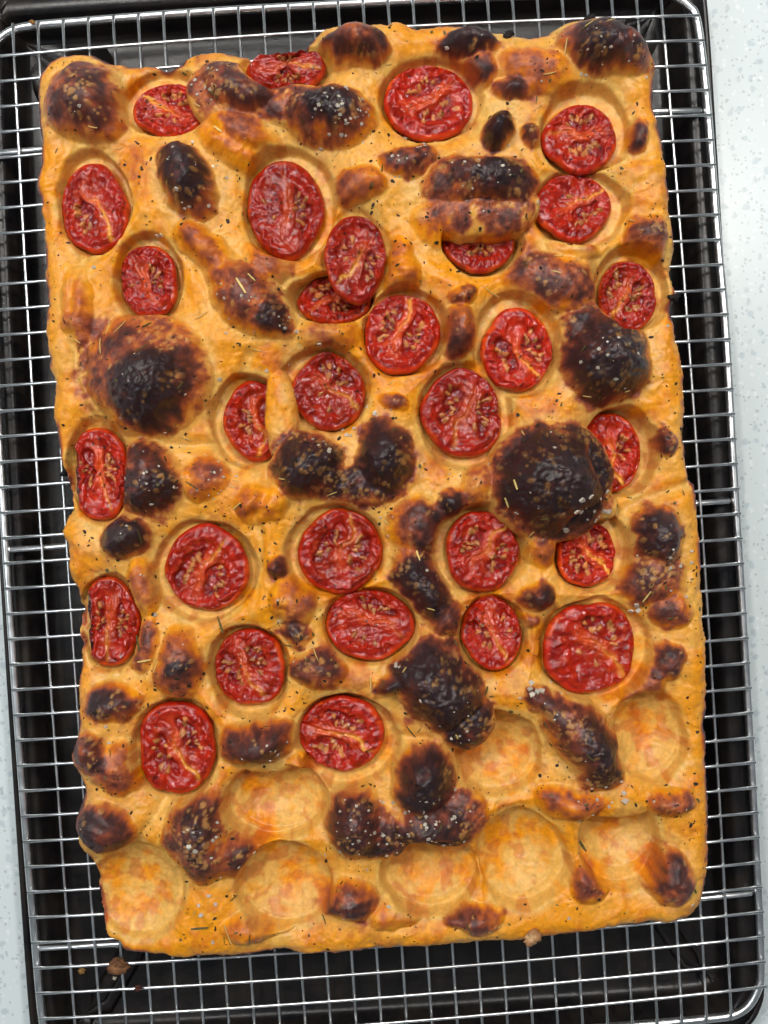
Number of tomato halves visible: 30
